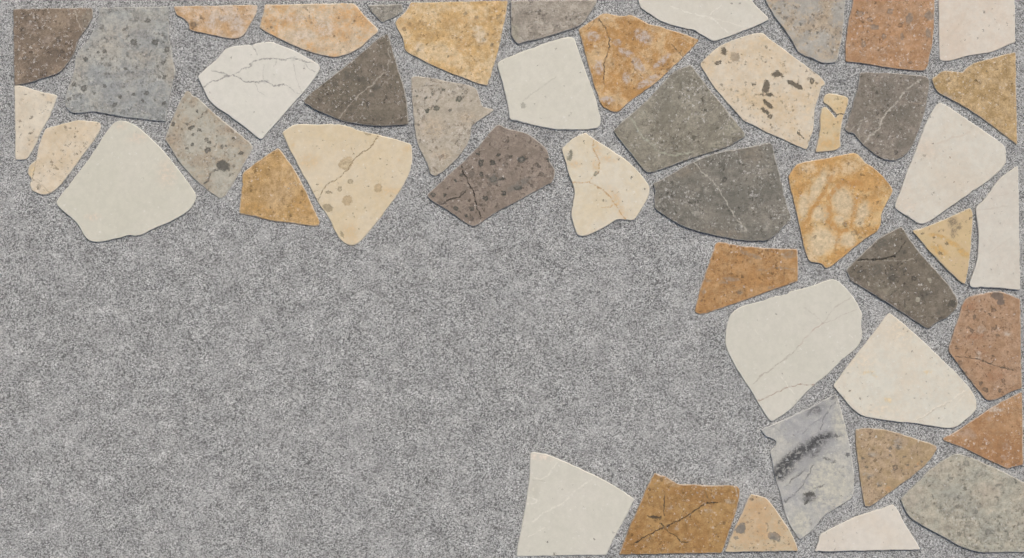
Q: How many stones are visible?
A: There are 47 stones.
